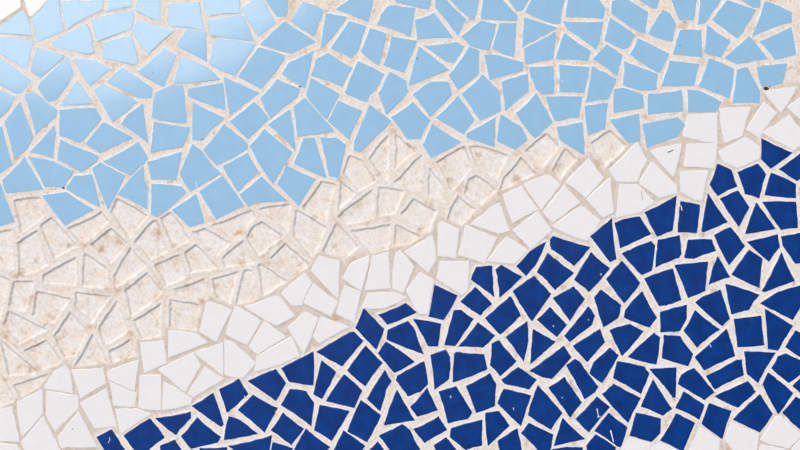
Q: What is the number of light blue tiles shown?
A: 138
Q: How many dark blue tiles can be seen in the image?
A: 132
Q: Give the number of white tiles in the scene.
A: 71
